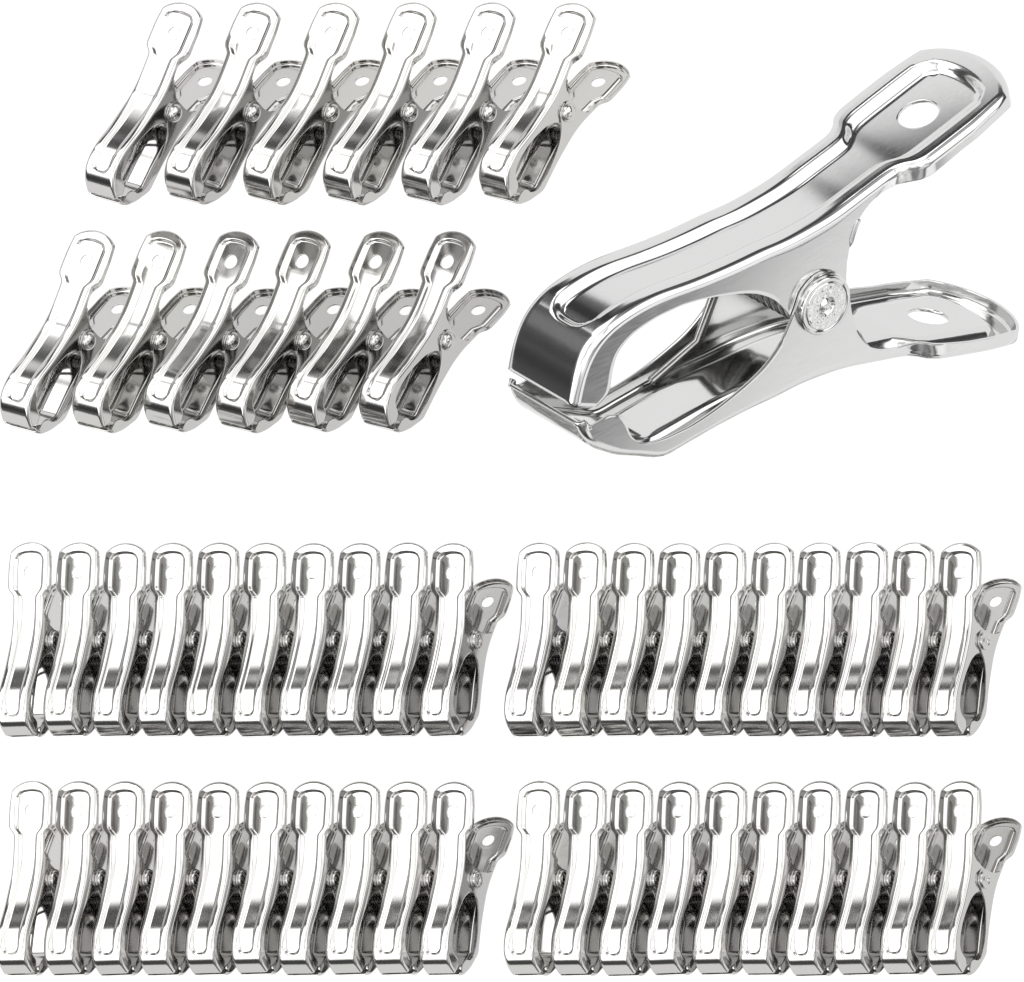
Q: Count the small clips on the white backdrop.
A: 52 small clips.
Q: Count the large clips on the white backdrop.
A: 1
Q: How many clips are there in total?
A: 53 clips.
